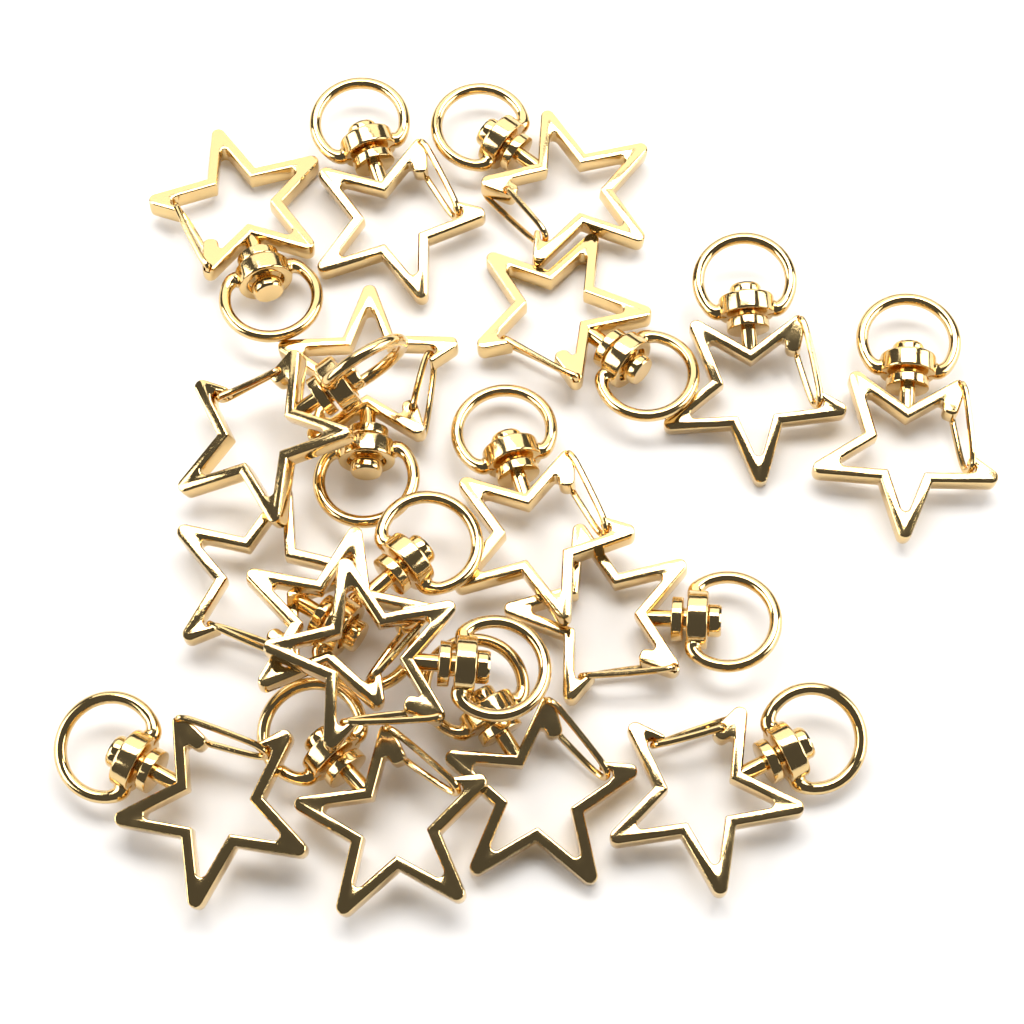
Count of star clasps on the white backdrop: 17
